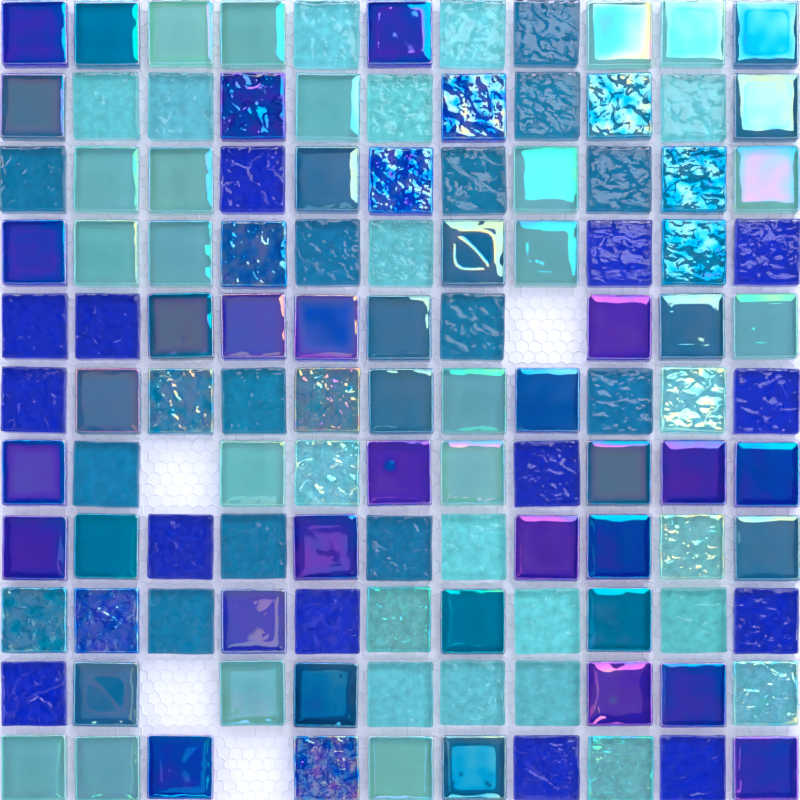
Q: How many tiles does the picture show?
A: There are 117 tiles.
